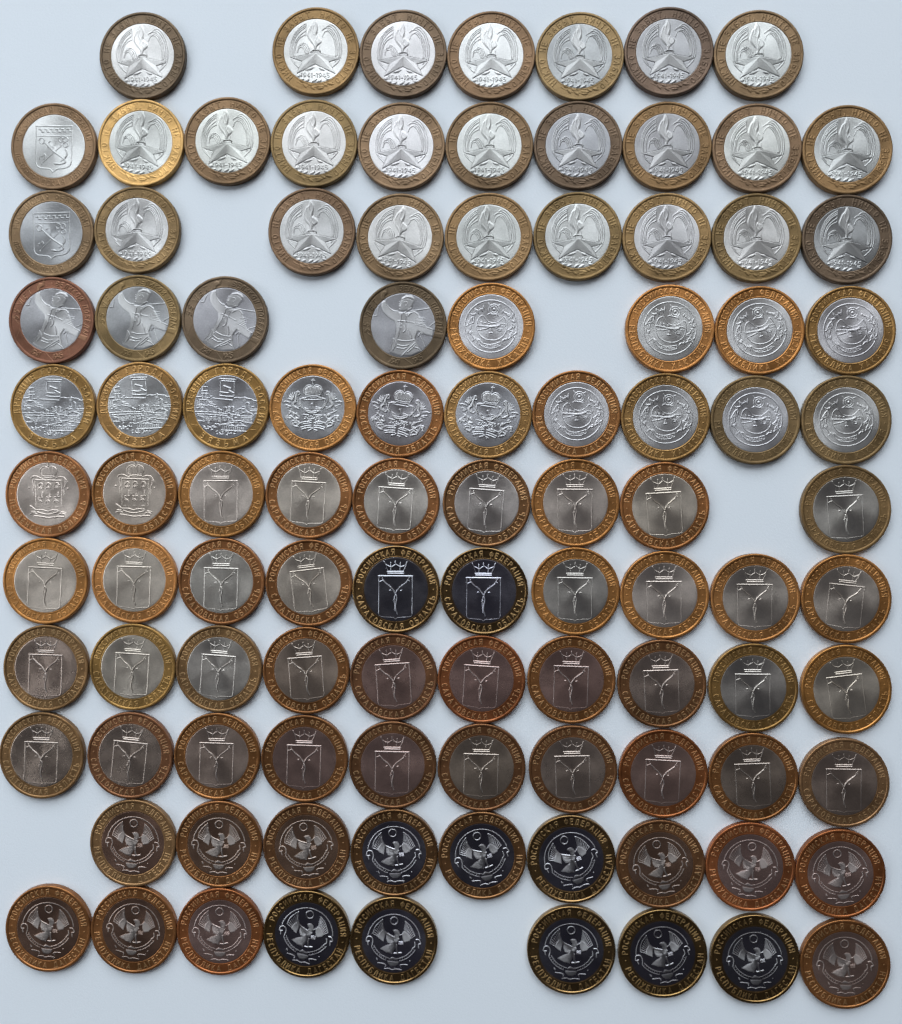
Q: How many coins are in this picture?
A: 101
